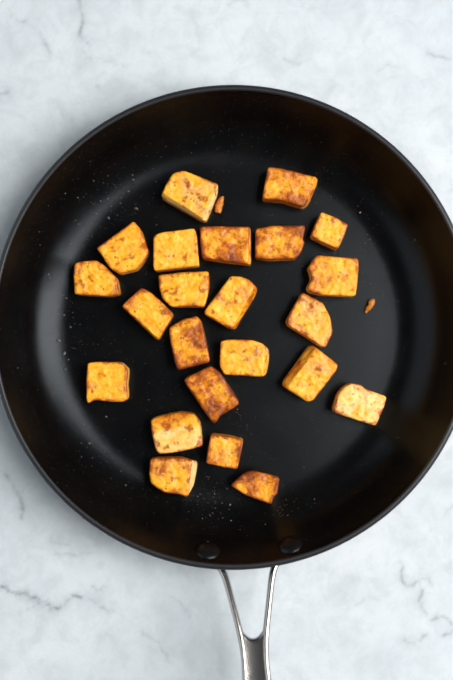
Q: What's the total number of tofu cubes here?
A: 23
